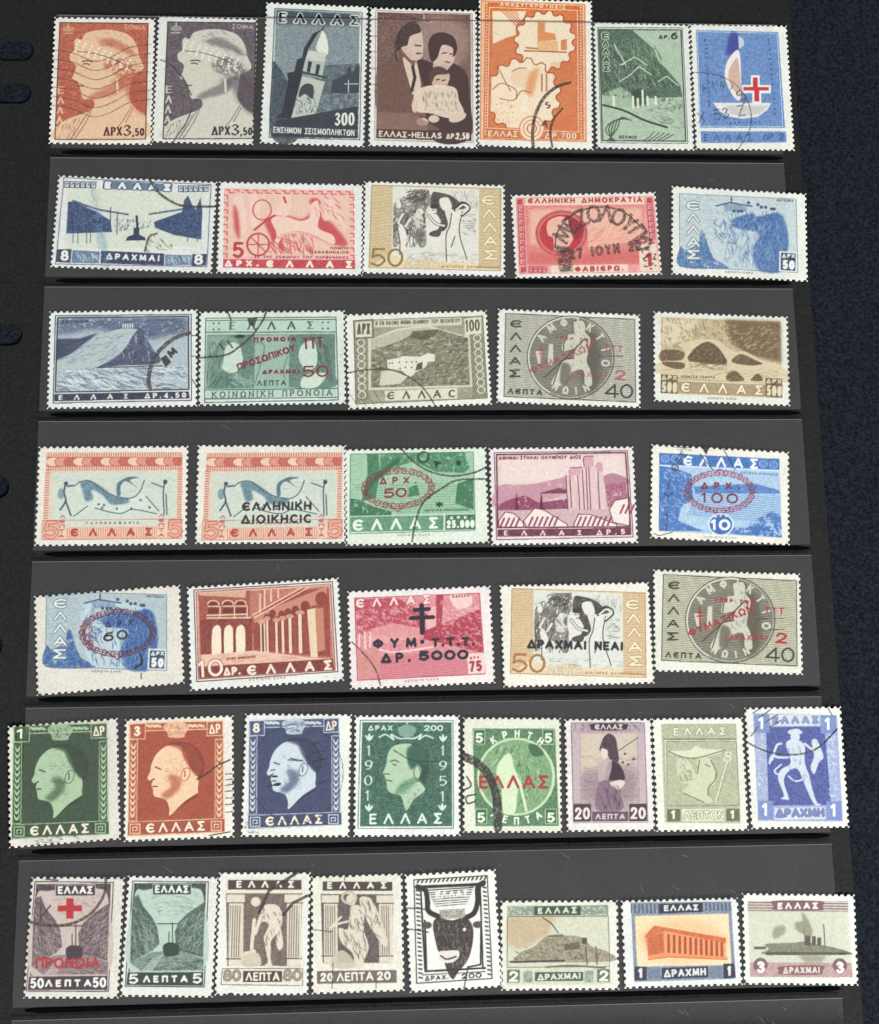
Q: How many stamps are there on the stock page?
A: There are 43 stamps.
